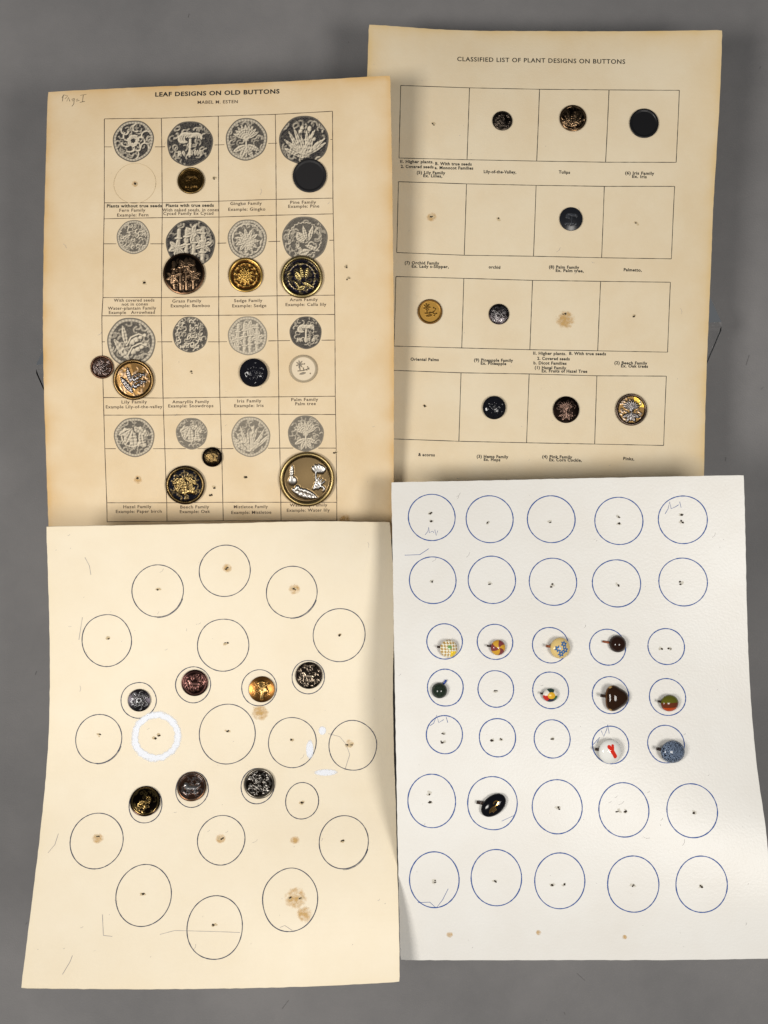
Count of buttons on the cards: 39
